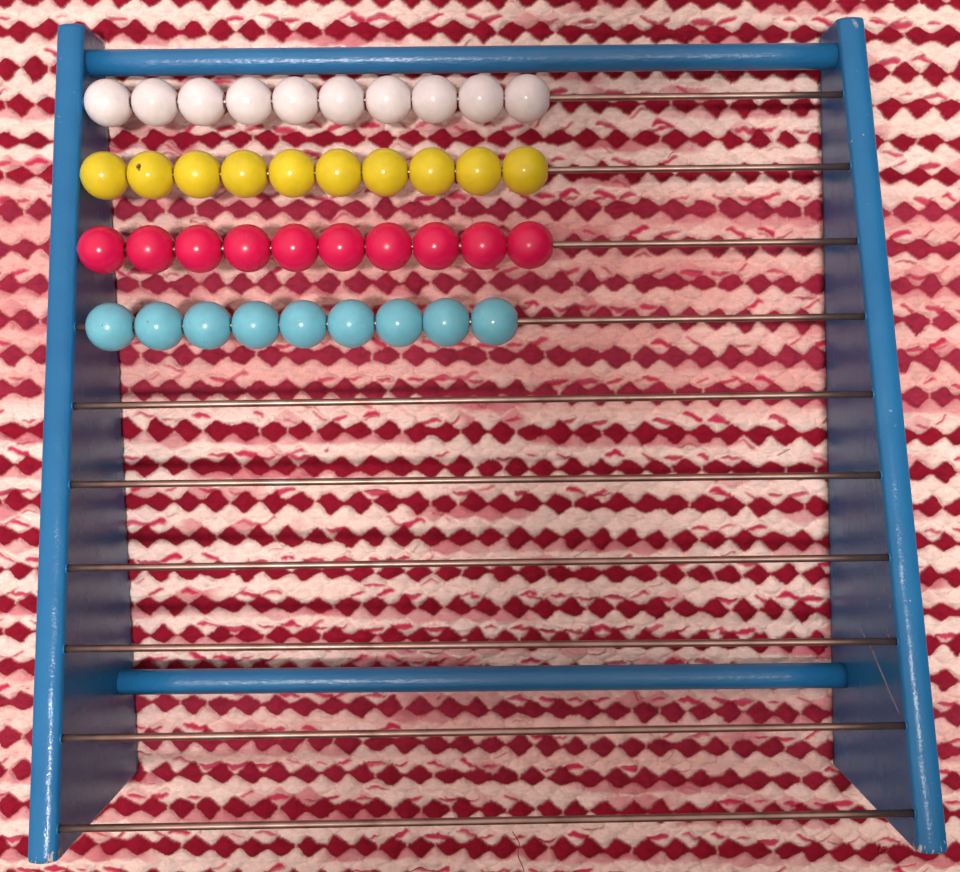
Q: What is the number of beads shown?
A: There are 39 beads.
